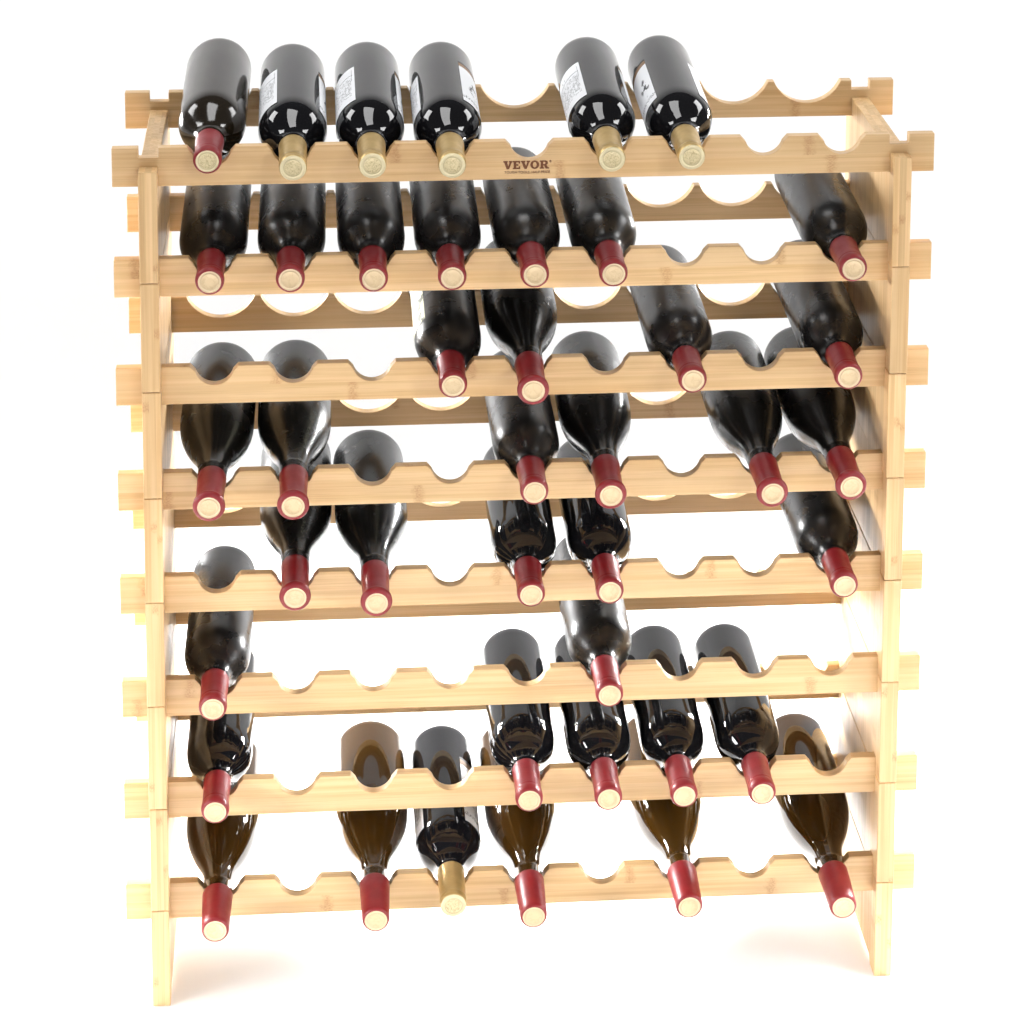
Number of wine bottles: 41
